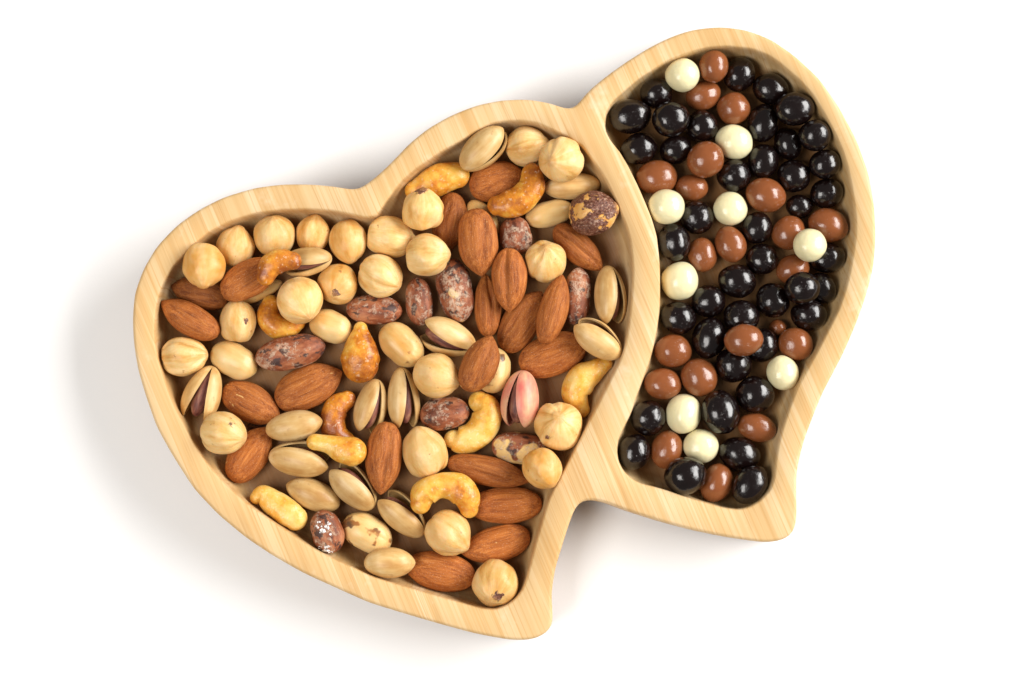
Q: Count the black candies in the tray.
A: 41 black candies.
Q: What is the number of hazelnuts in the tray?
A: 24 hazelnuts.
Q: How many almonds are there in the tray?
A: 21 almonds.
